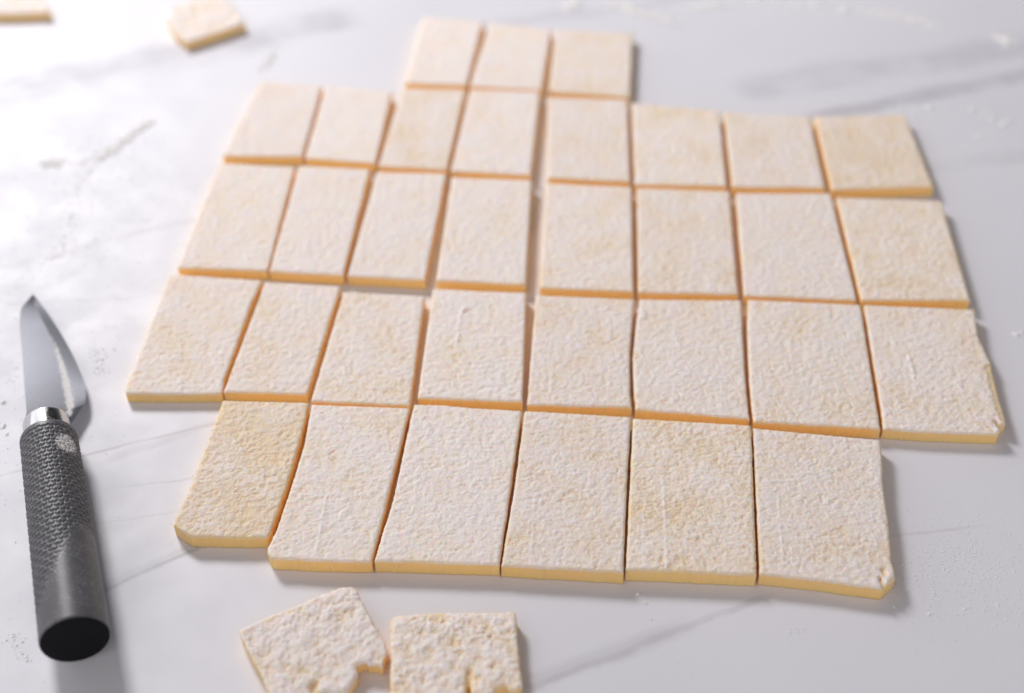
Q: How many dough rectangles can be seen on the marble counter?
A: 33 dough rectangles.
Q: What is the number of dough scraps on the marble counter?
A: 4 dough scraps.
